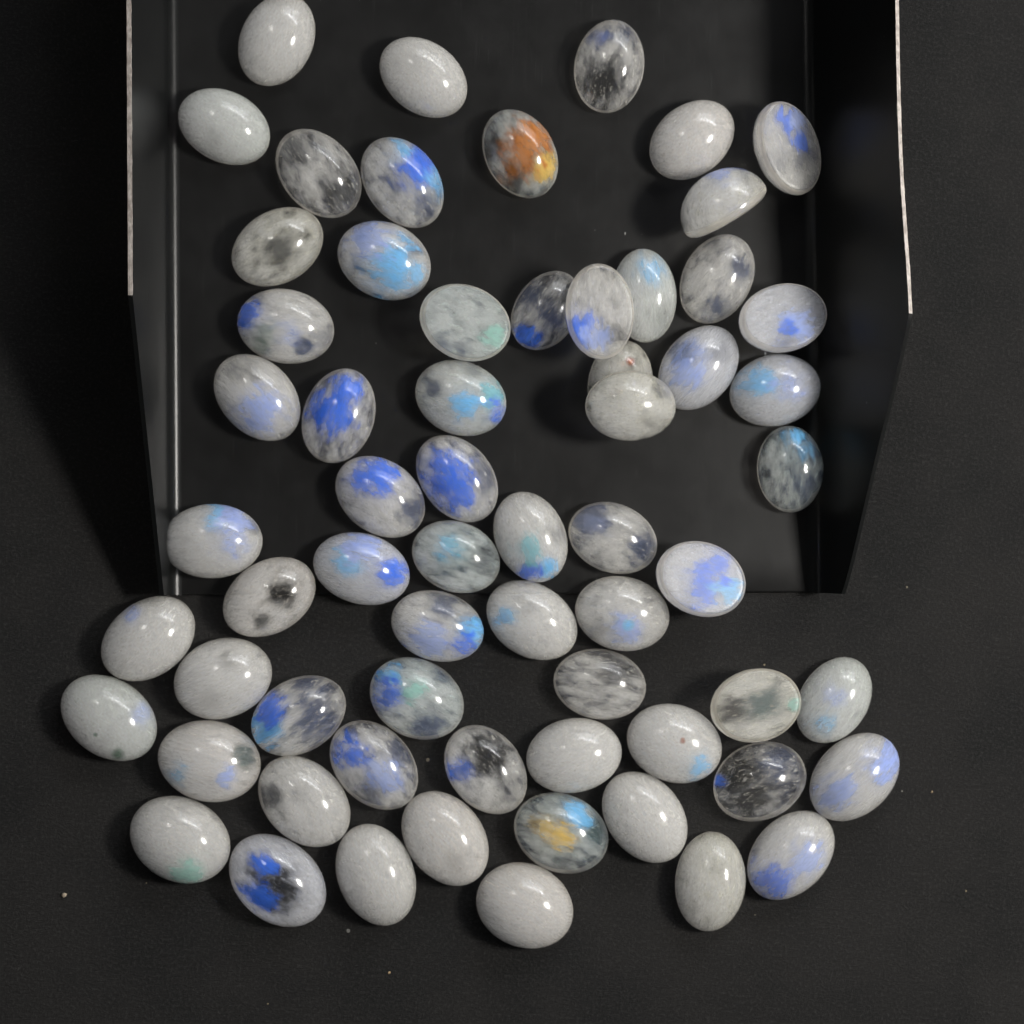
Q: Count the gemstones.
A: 64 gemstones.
